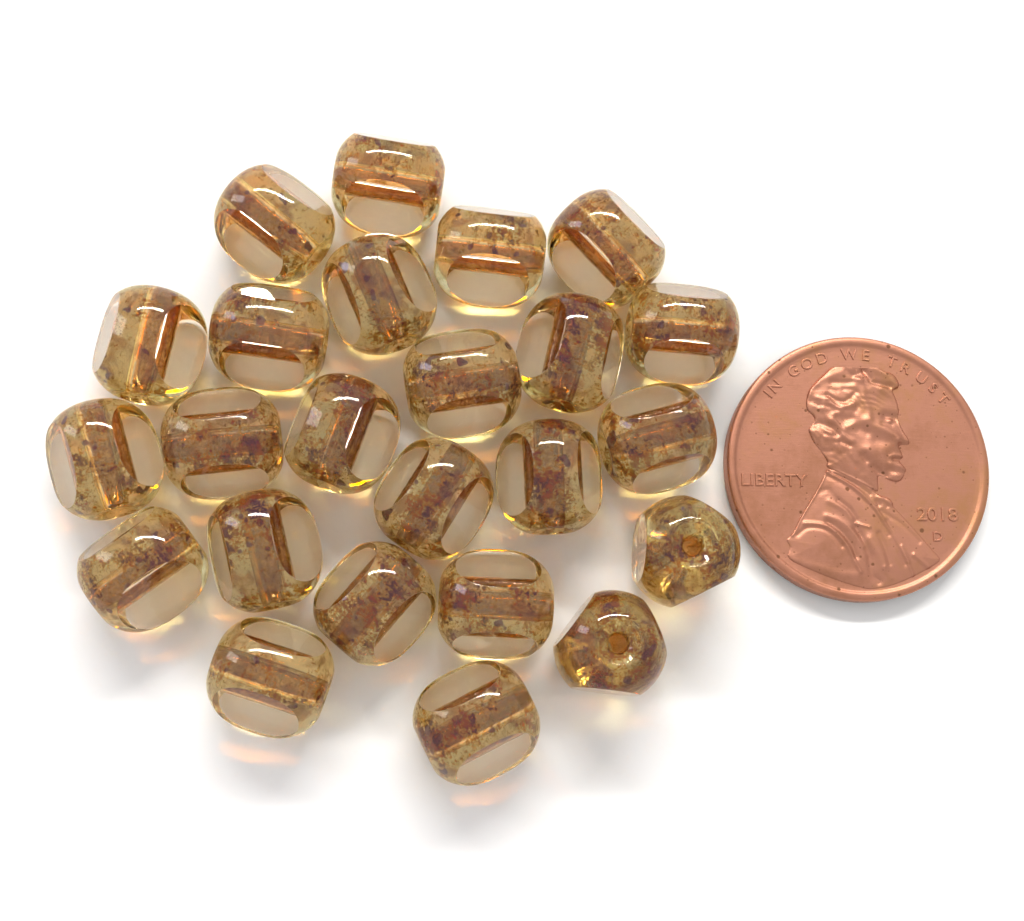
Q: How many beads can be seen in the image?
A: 24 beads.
